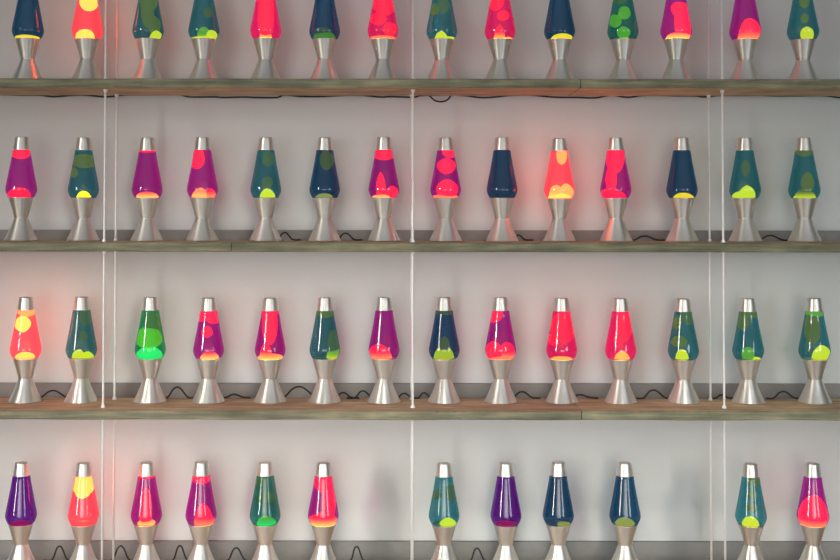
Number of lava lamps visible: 54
